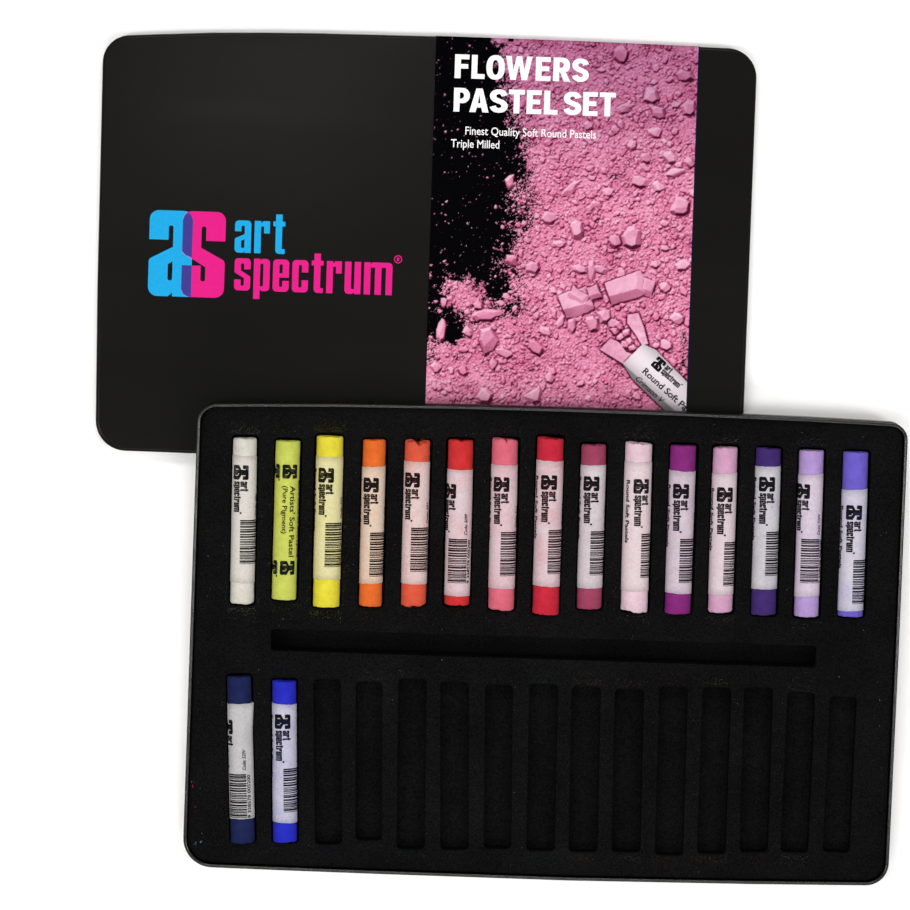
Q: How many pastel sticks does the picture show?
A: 17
